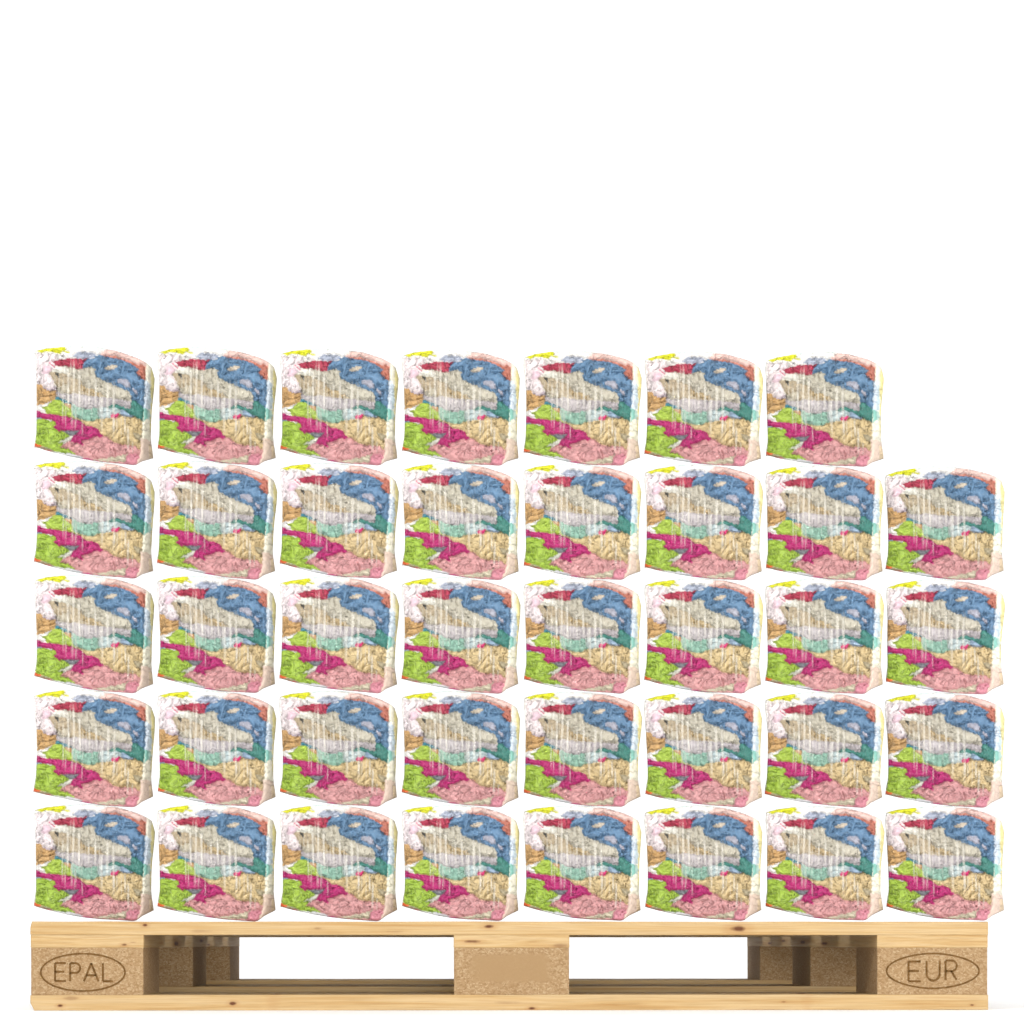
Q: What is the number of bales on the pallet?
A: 39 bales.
